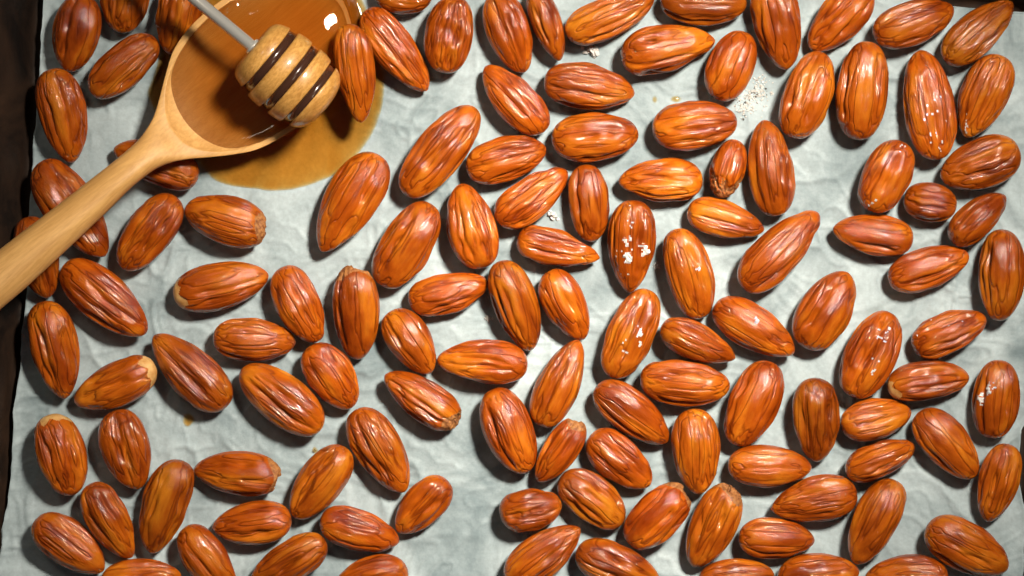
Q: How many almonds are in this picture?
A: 120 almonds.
